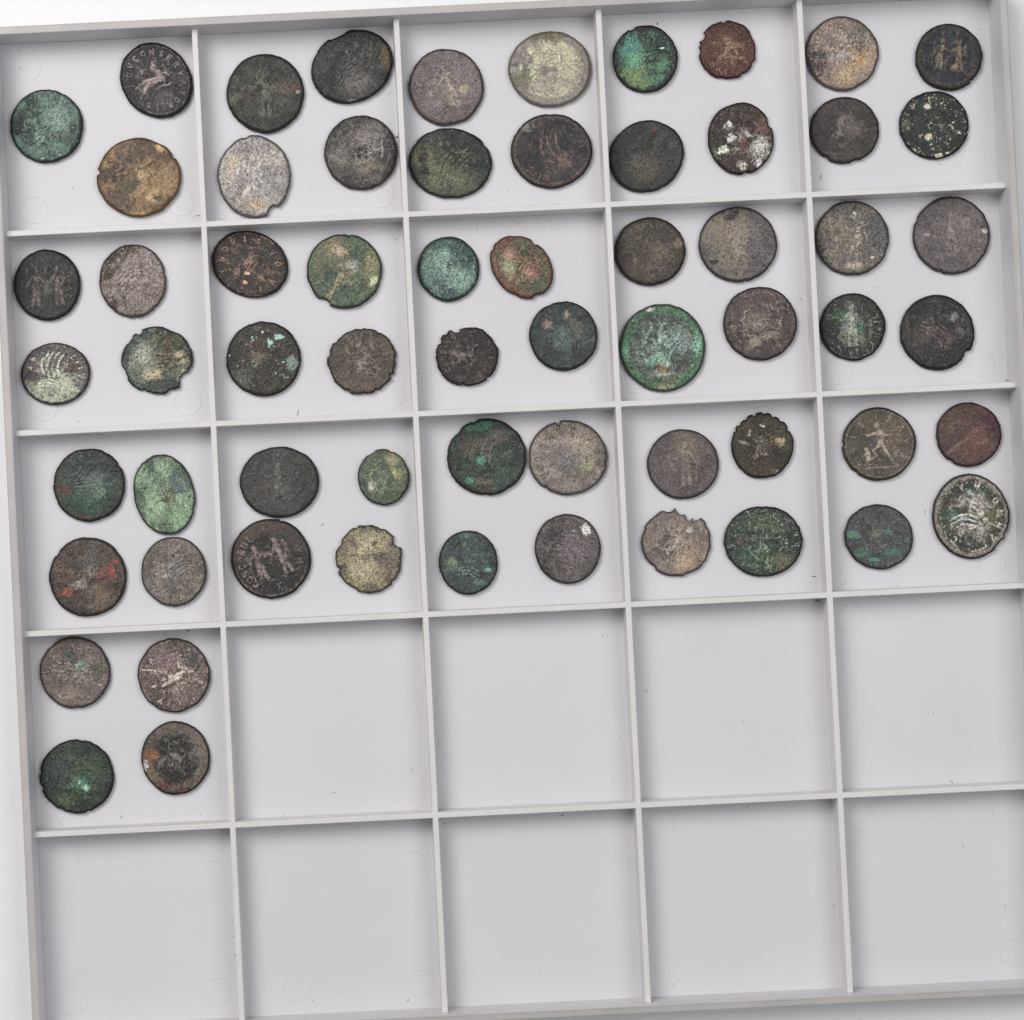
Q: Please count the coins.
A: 63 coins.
